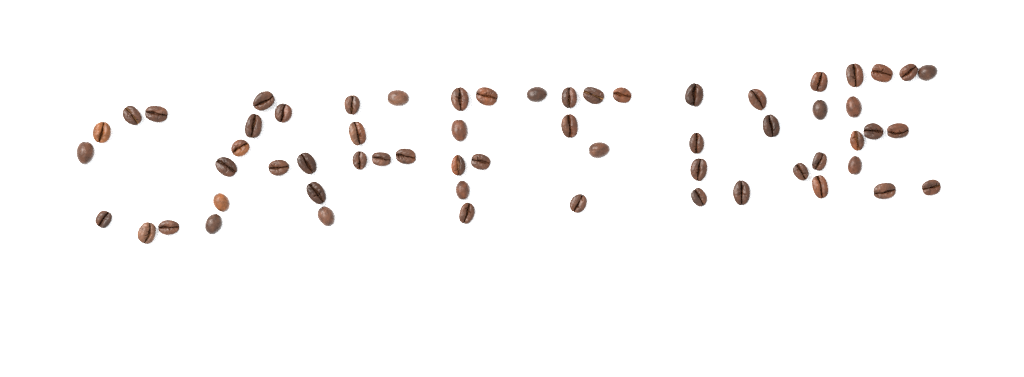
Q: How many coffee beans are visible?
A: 61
